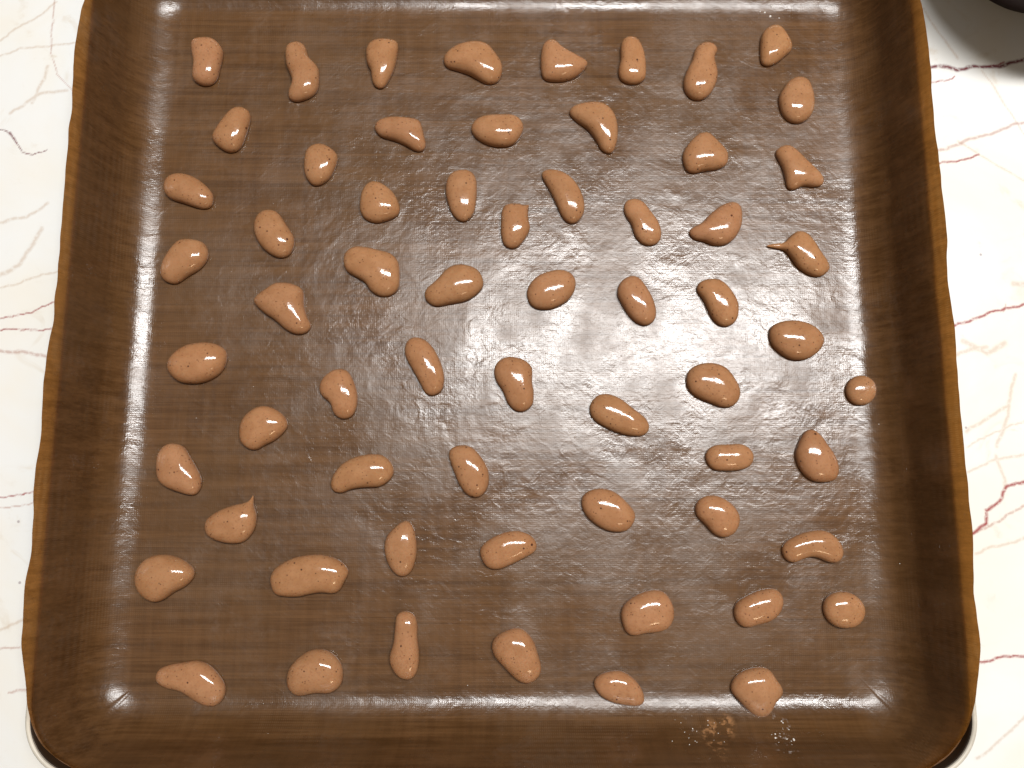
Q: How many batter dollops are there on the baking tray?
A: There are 63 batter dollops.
